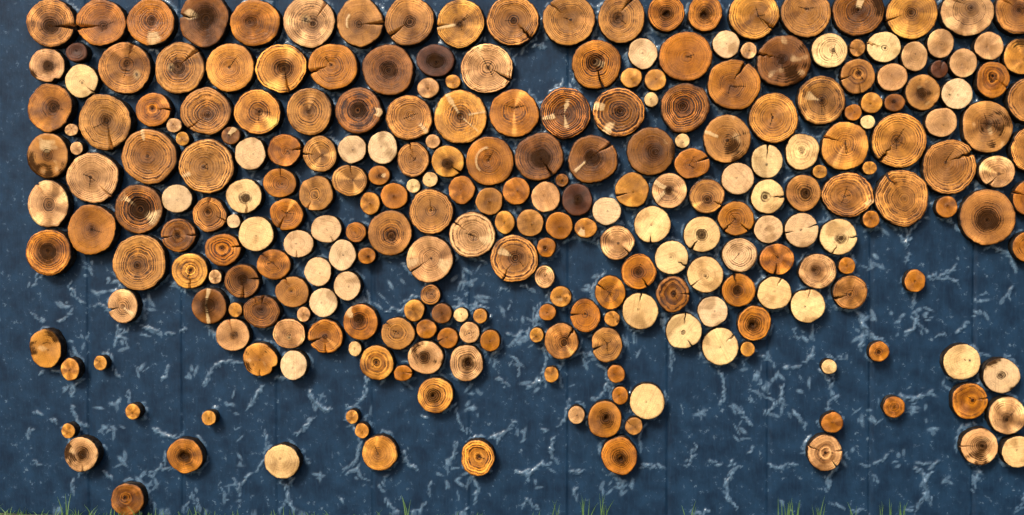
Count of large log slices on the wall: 71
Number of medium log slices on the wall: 127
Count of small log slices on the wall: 73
